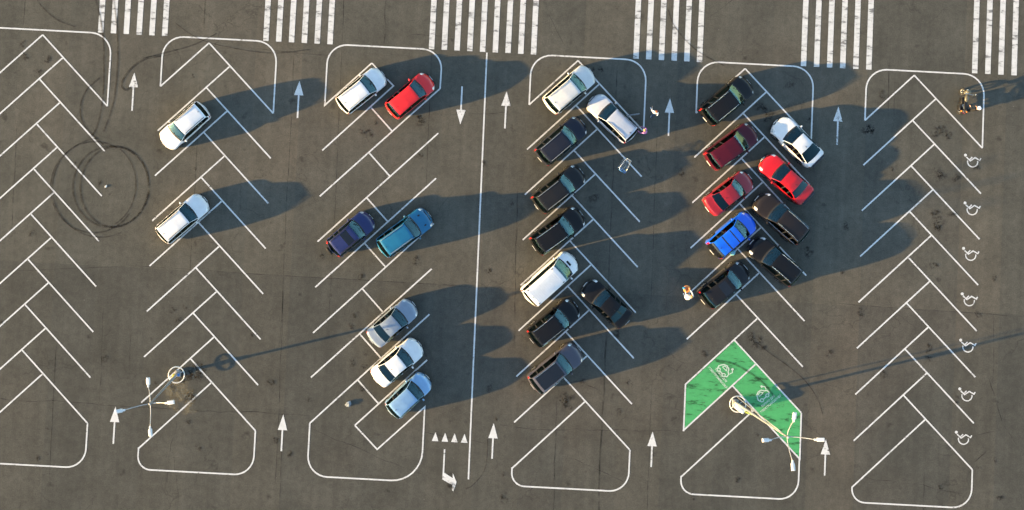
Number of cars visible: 27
